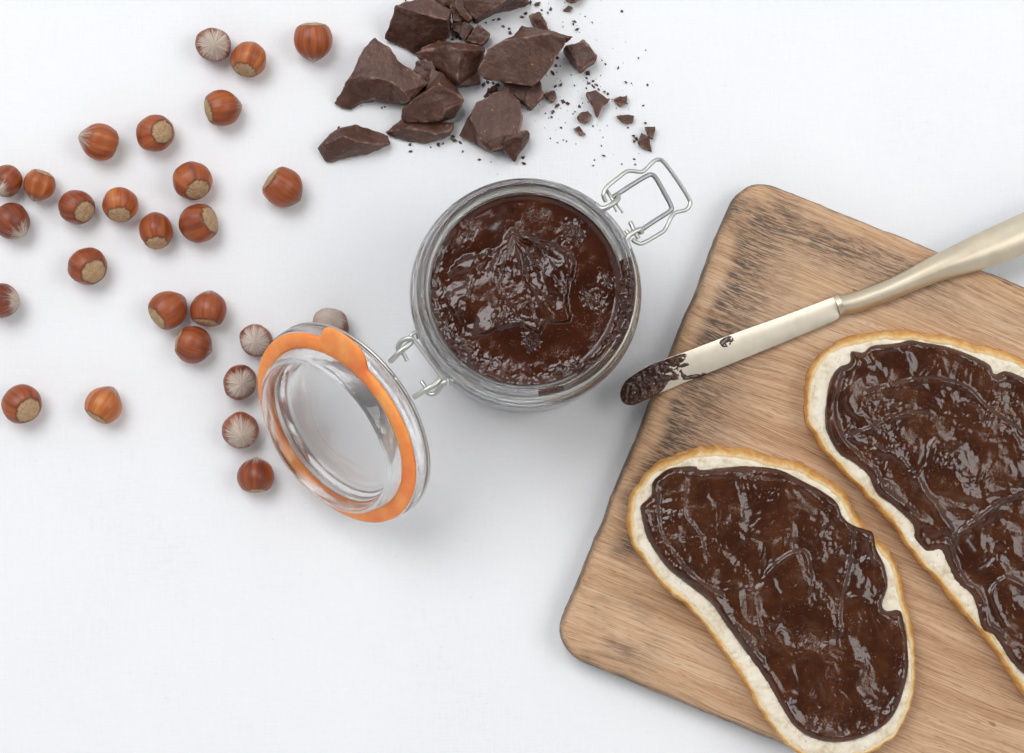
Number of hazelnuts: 27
